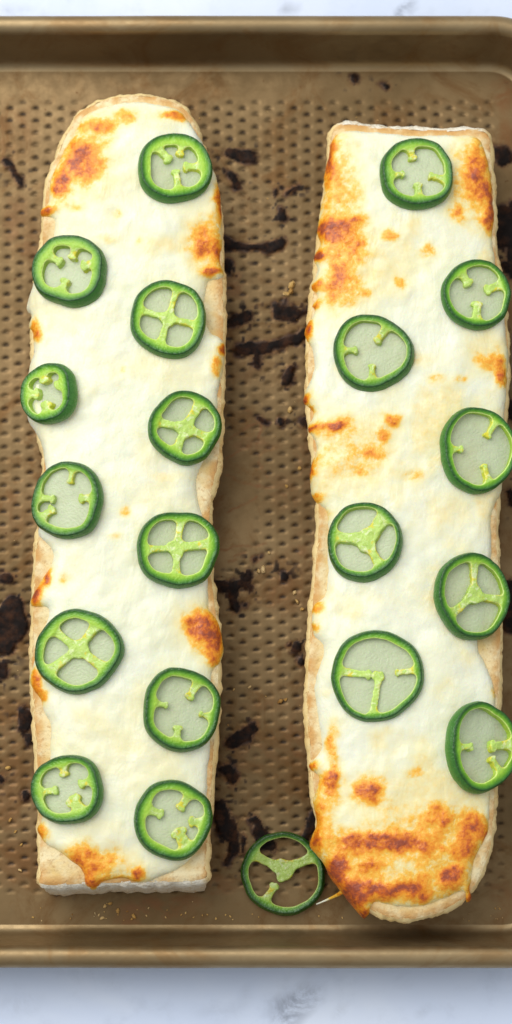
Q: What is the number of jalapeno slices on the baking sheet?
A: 20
